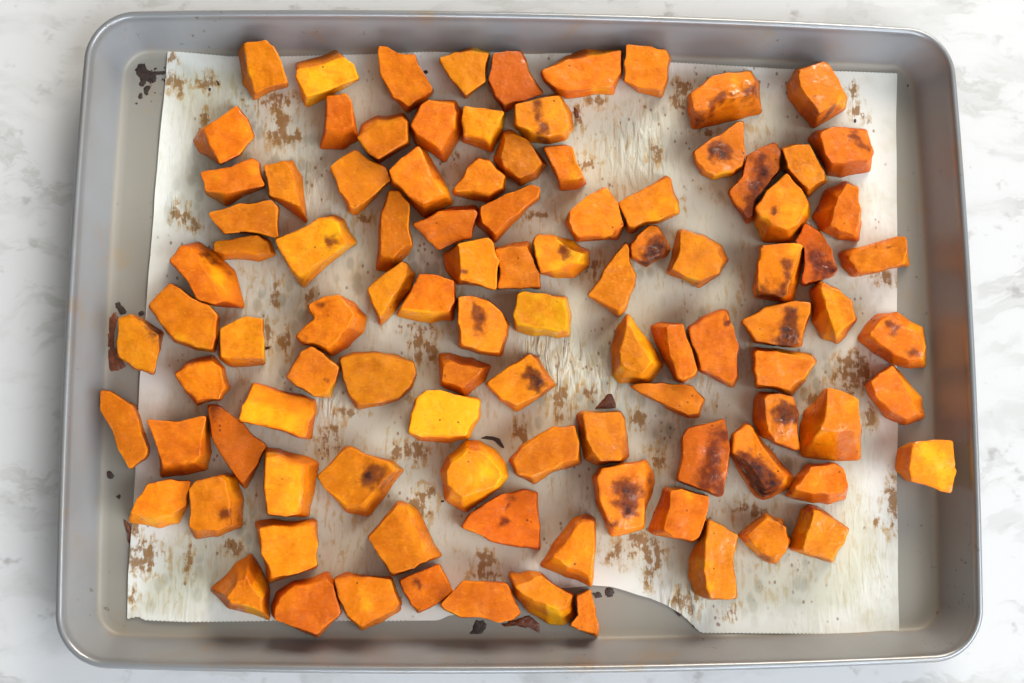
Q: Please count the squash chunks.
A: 102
